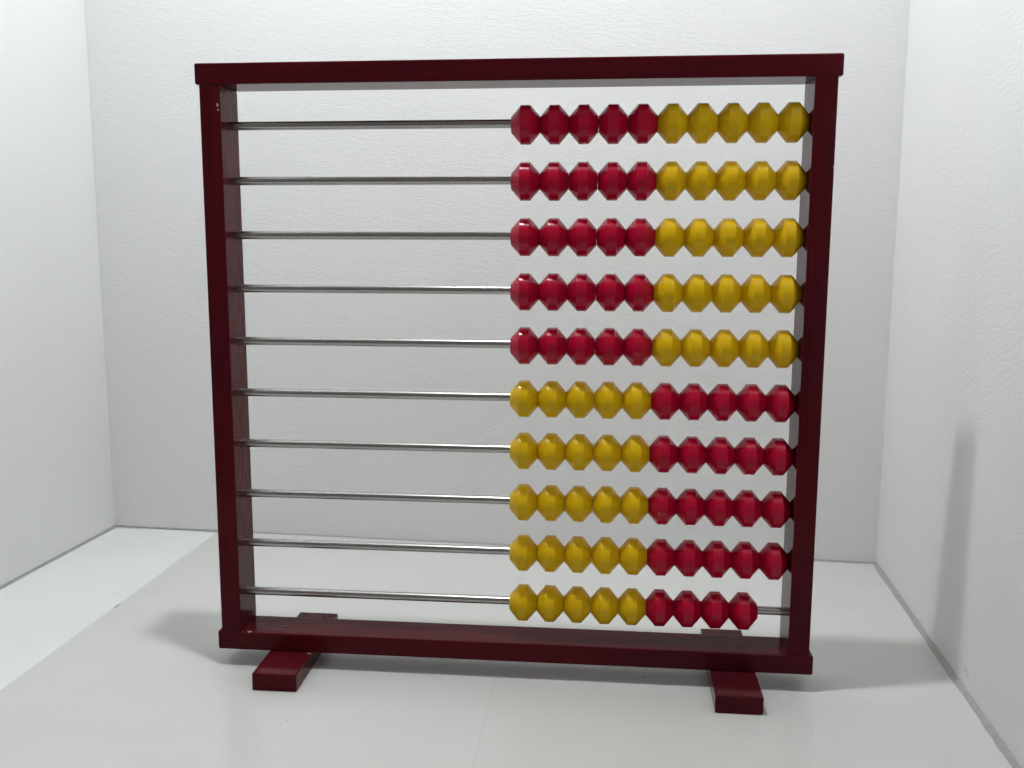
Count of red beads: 49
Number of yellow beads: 50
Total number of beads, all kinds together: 99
